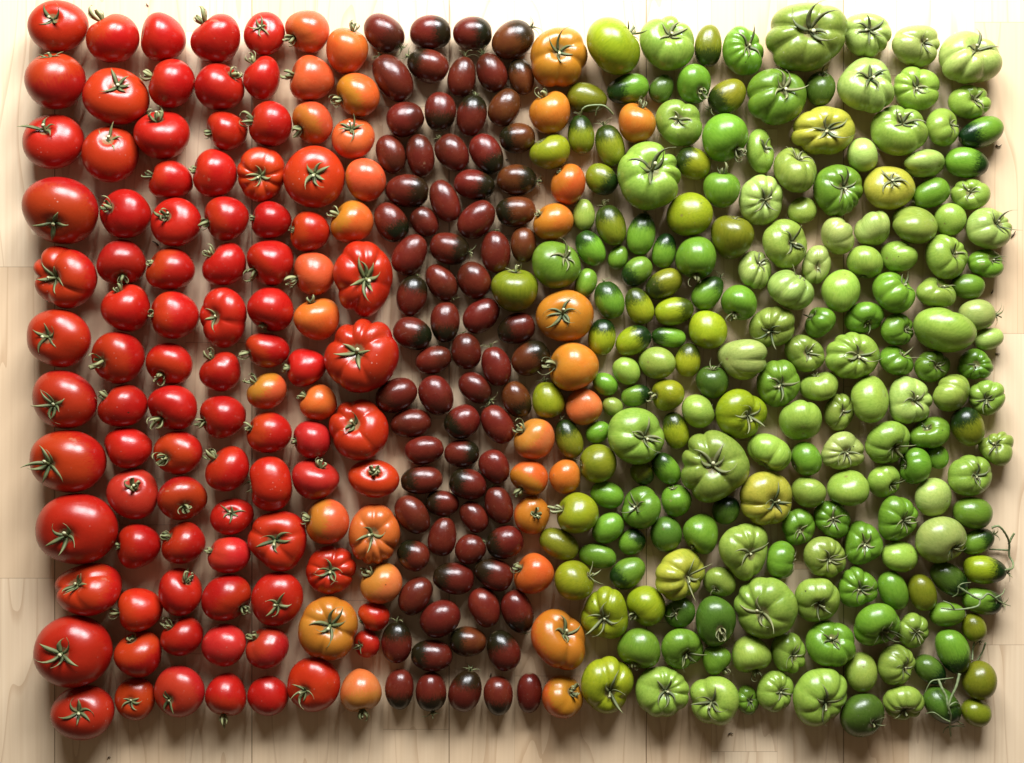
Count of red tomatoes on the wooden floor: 83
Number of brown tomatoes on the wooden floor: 76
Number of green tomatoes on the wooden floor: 200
